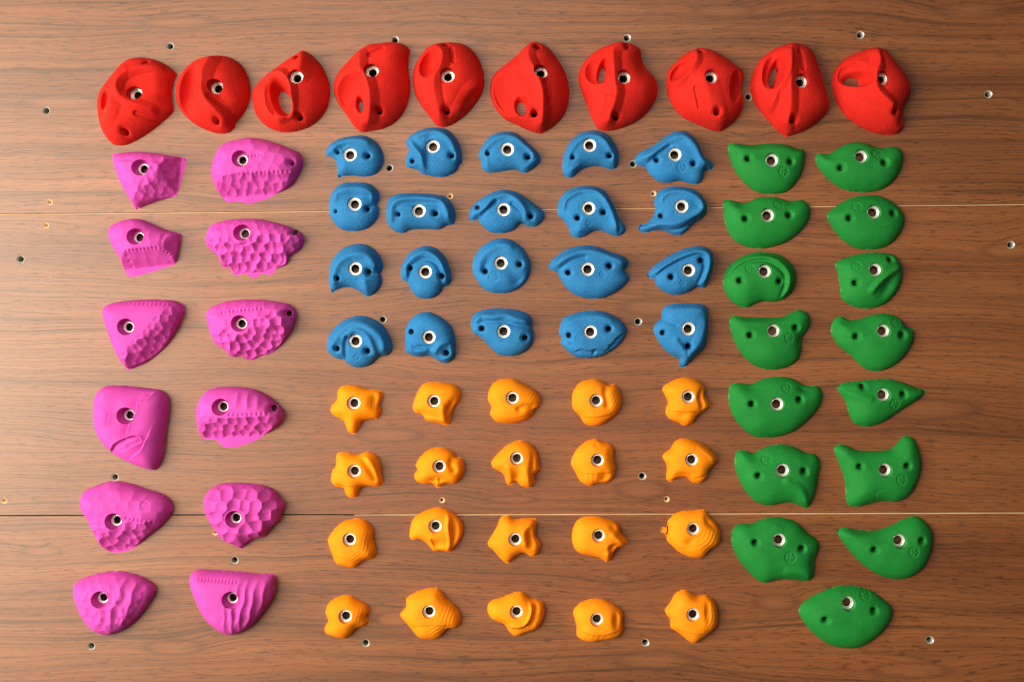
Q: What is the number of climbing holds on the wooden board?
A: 77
